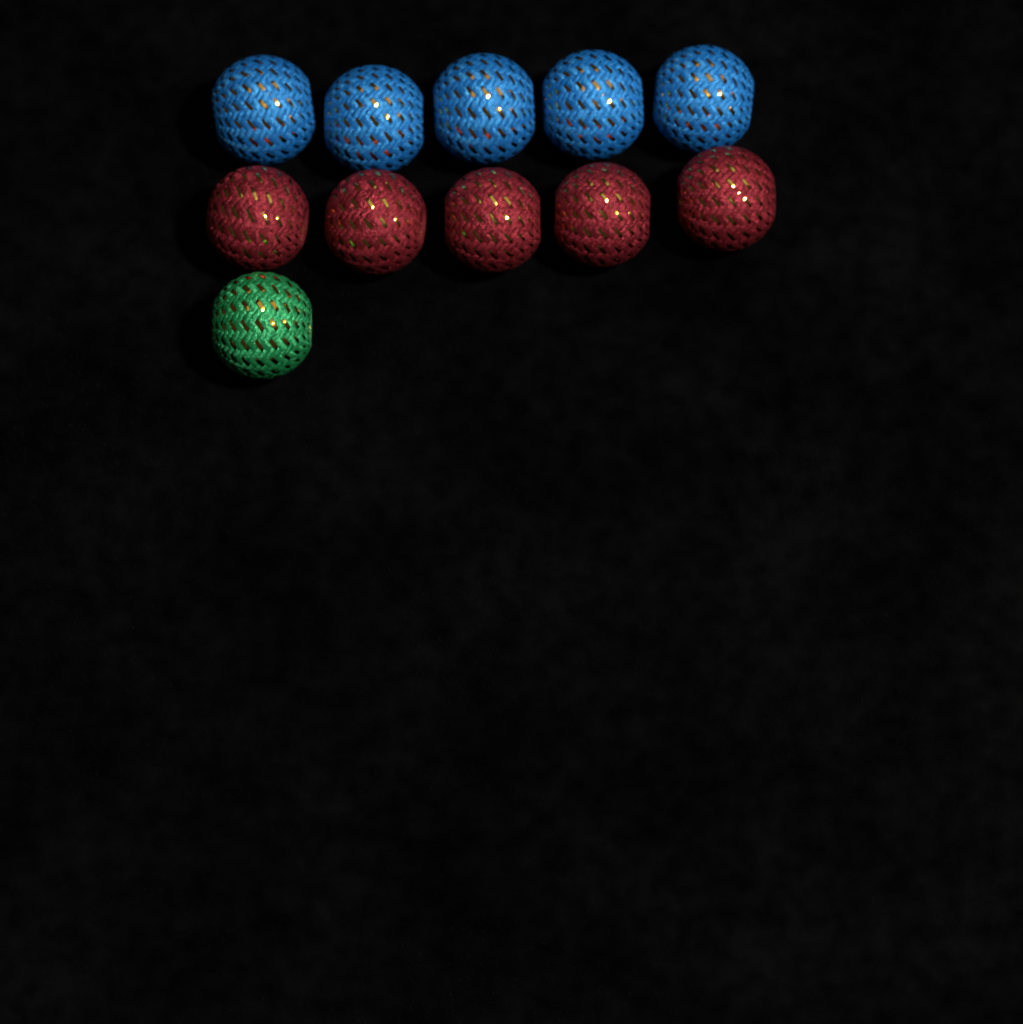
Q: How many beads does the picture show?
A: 11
